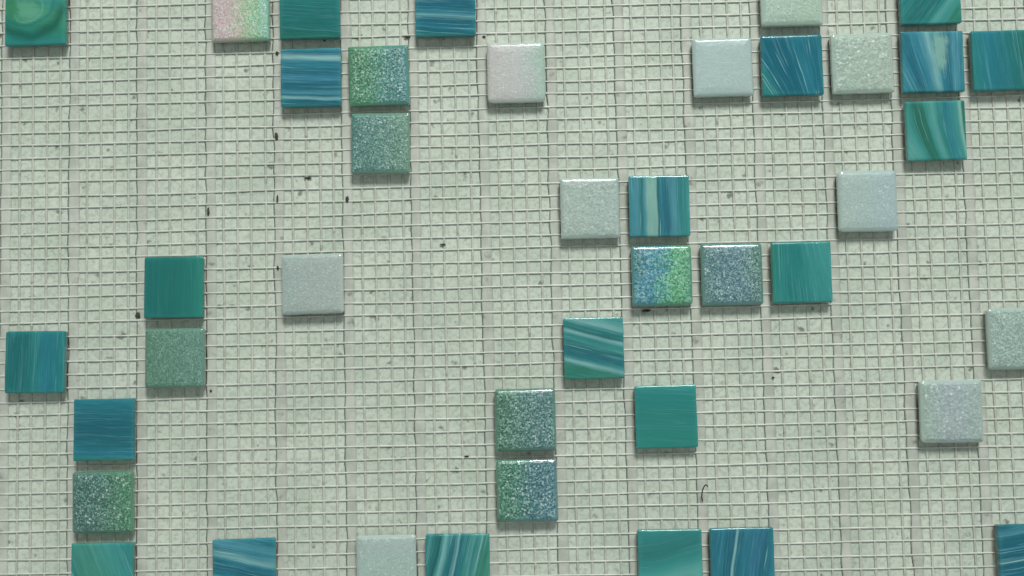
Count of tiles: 41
